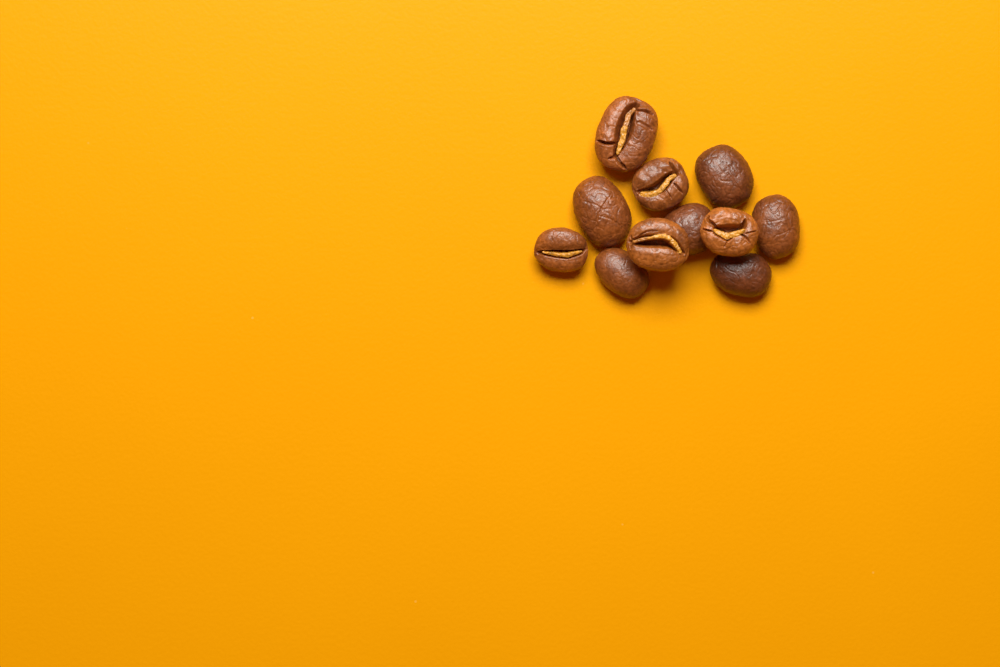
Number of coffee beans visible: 11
